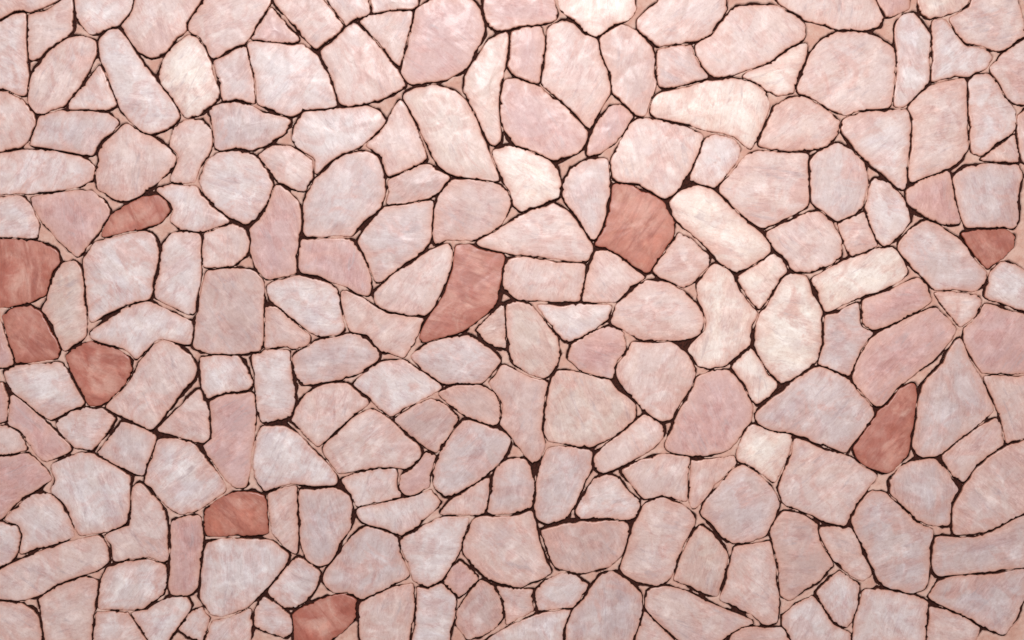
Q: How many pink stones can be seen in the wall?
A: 200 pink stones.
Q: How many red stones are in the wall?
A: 10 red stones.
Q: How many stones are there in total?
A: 210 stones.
